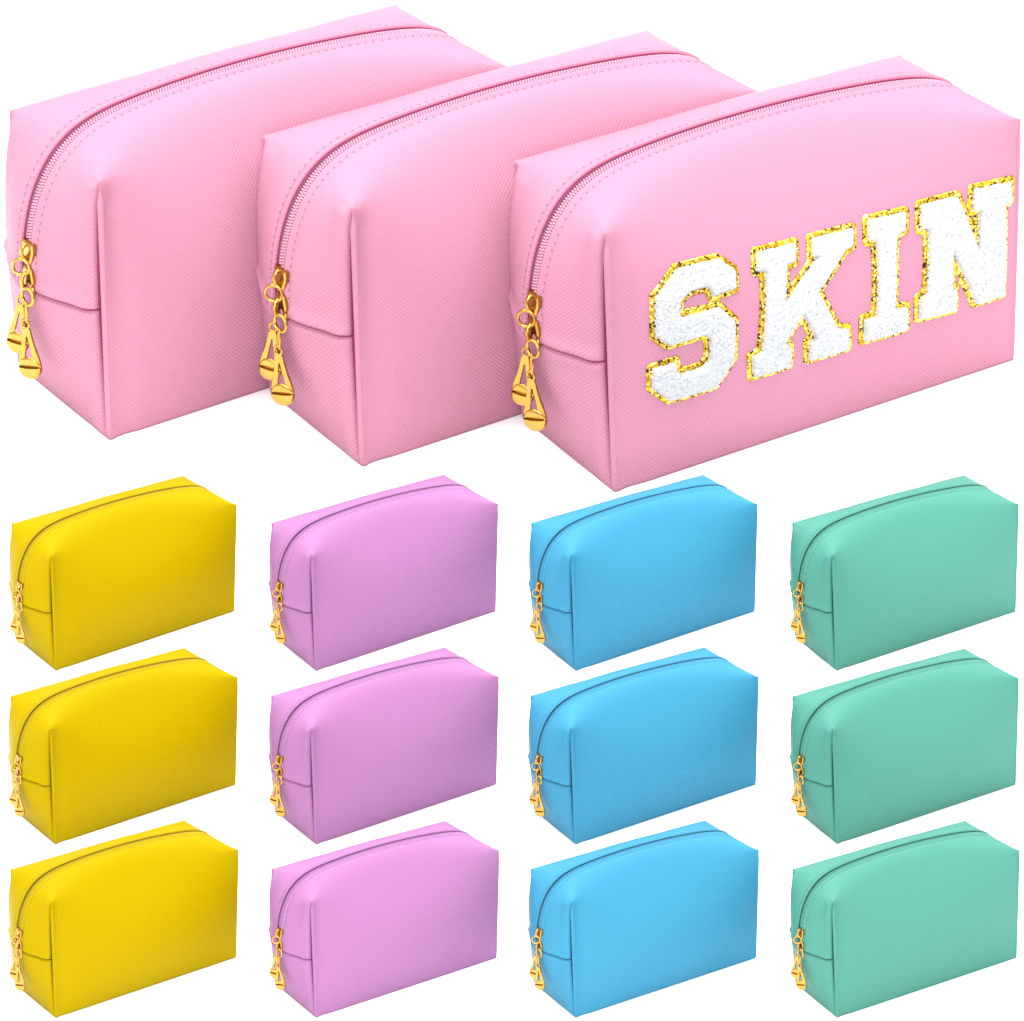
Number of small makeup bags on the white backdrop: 12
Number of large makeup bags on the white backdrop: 3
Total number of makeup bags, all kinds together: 15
